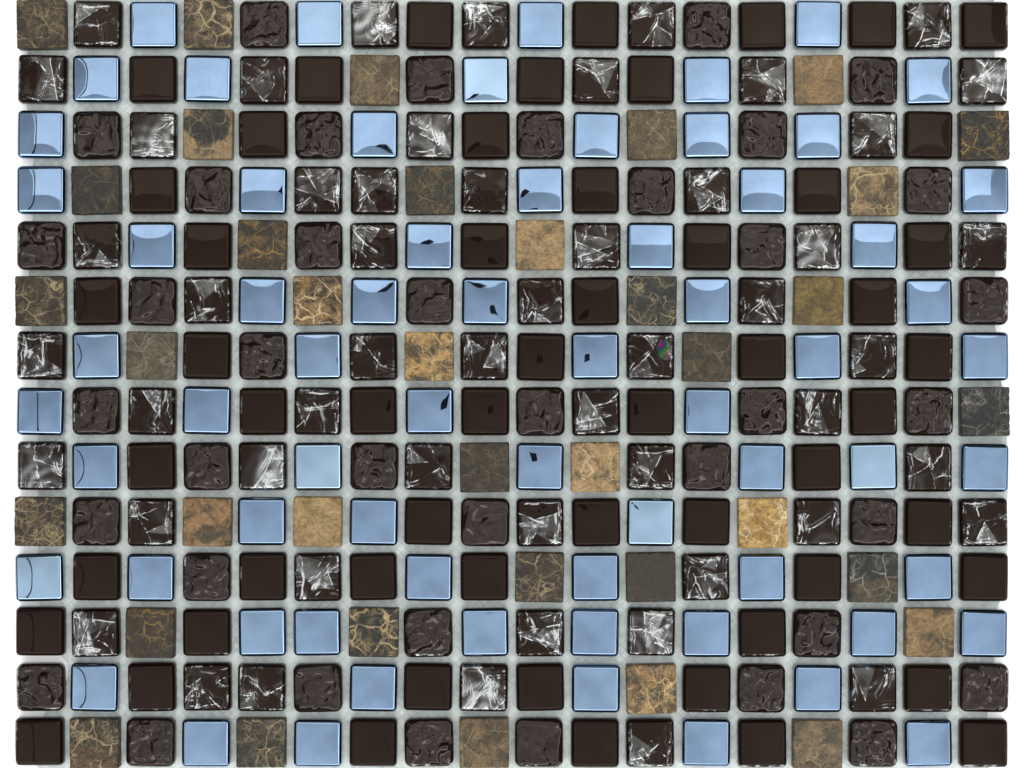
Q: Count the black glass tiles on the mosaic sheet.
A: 148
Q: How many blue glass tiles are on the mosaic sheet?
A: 67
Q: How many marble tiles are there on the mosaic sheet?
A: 37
